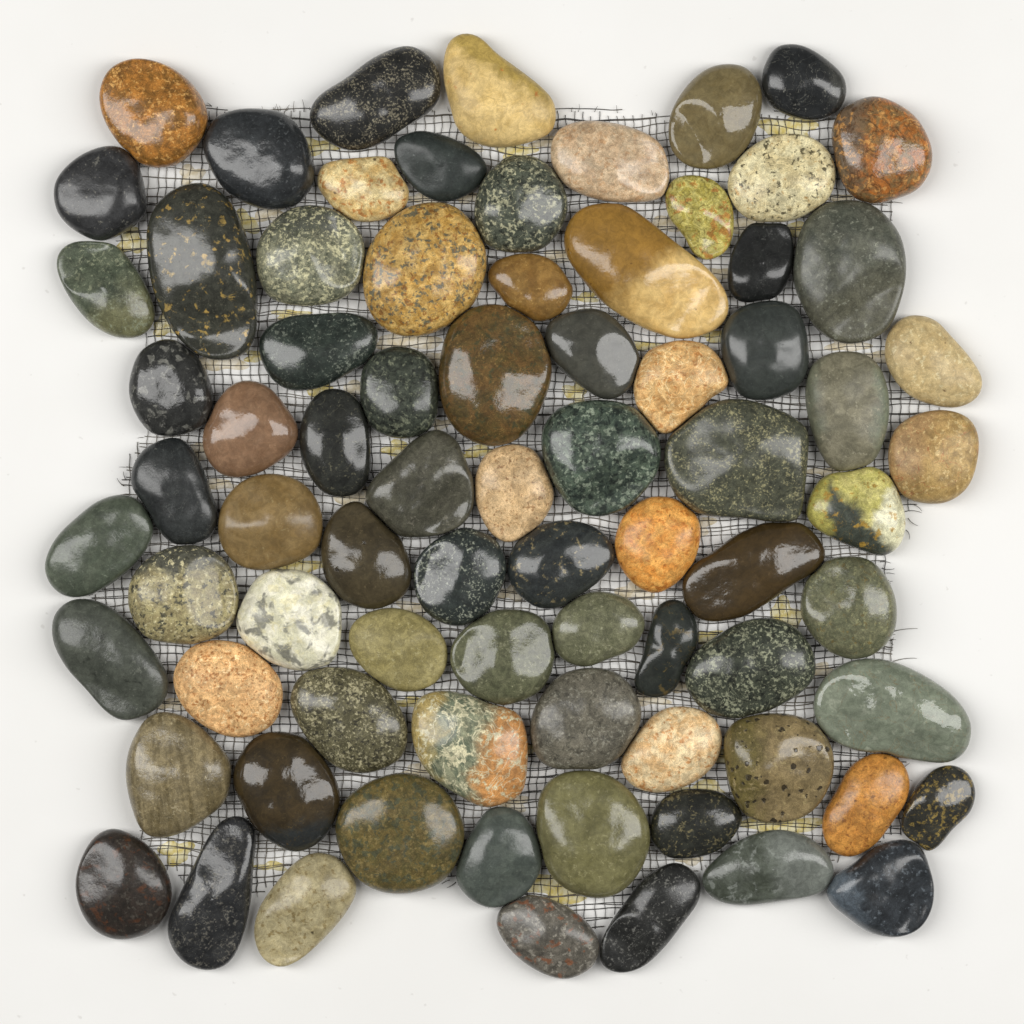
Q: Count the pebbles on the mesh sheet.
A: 78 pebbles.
